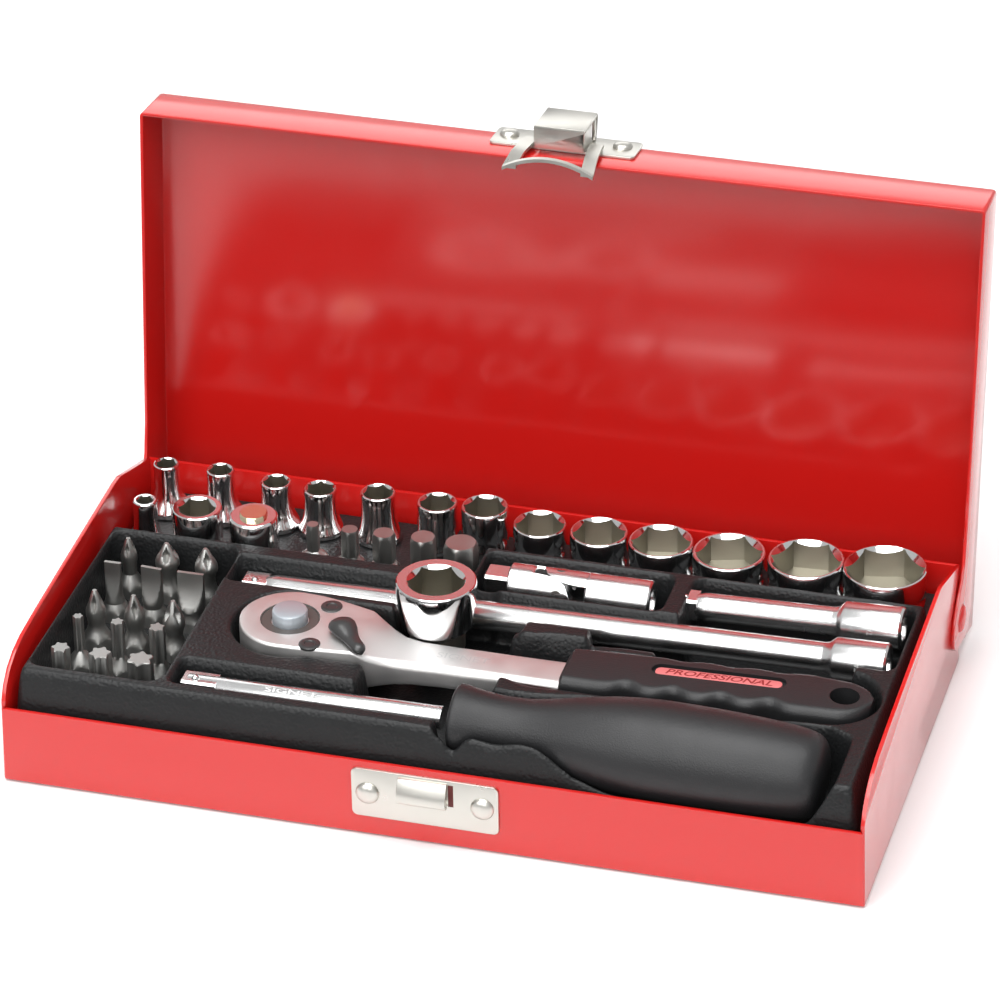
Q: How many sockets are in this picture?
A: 16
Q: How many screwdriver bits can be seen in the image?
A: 20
